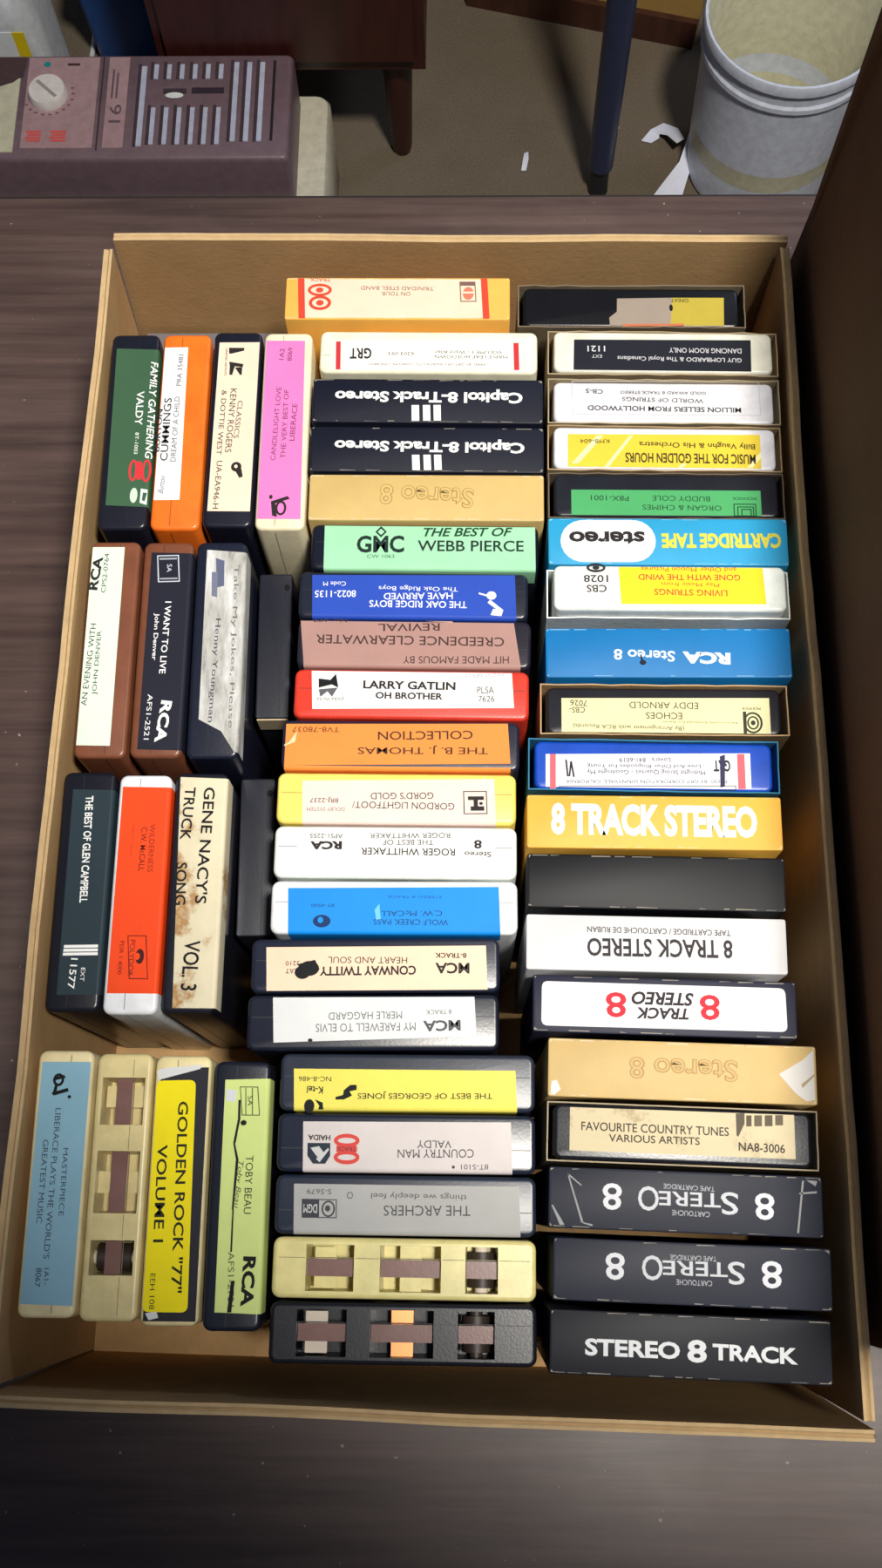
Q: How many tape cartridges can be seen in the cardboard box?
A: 53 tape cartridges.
